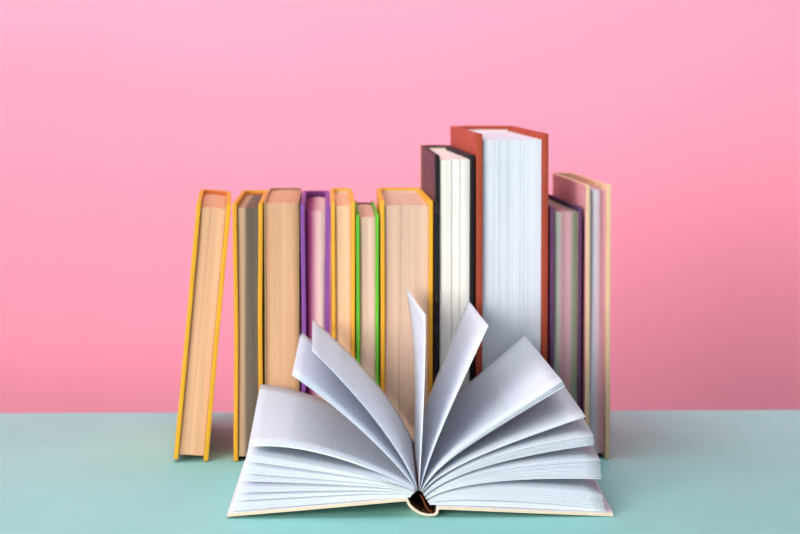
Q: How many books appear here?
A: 12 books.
